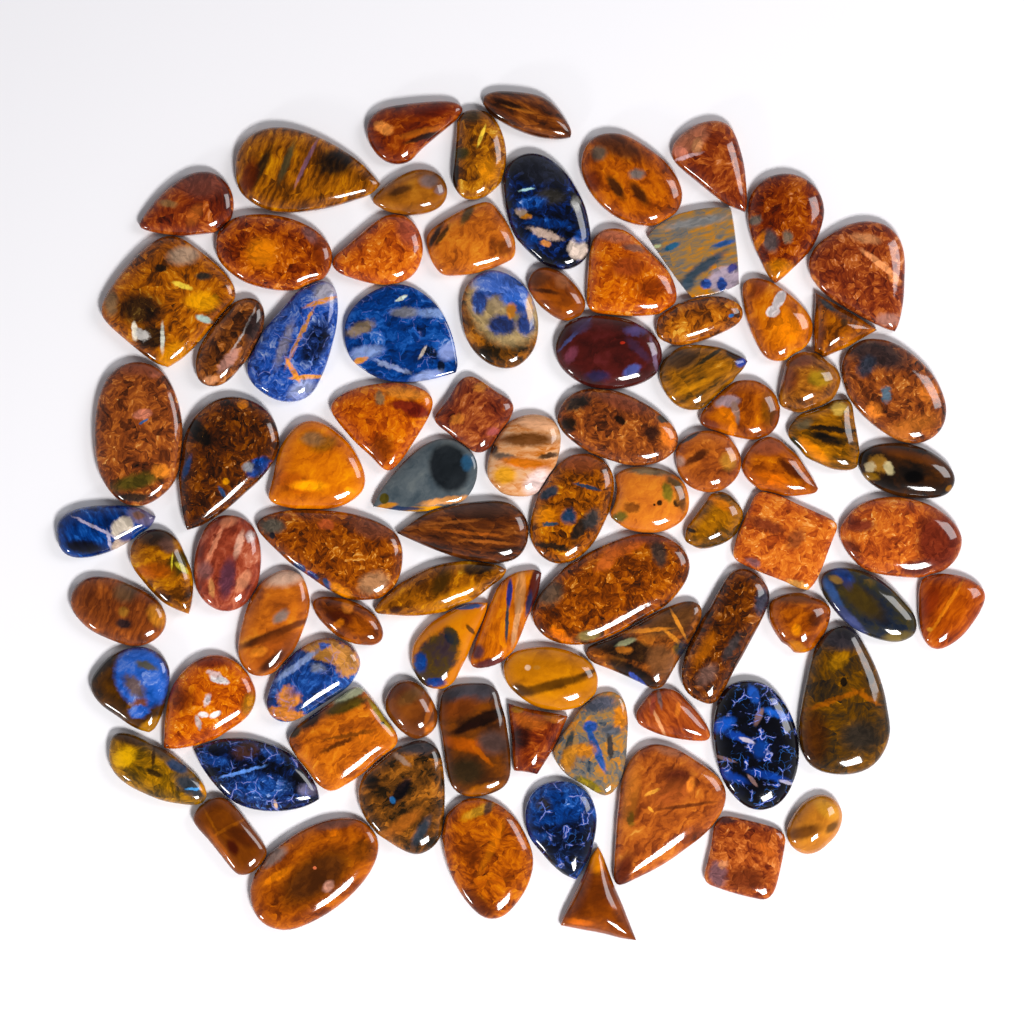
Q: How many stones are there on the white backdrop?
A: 87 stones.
